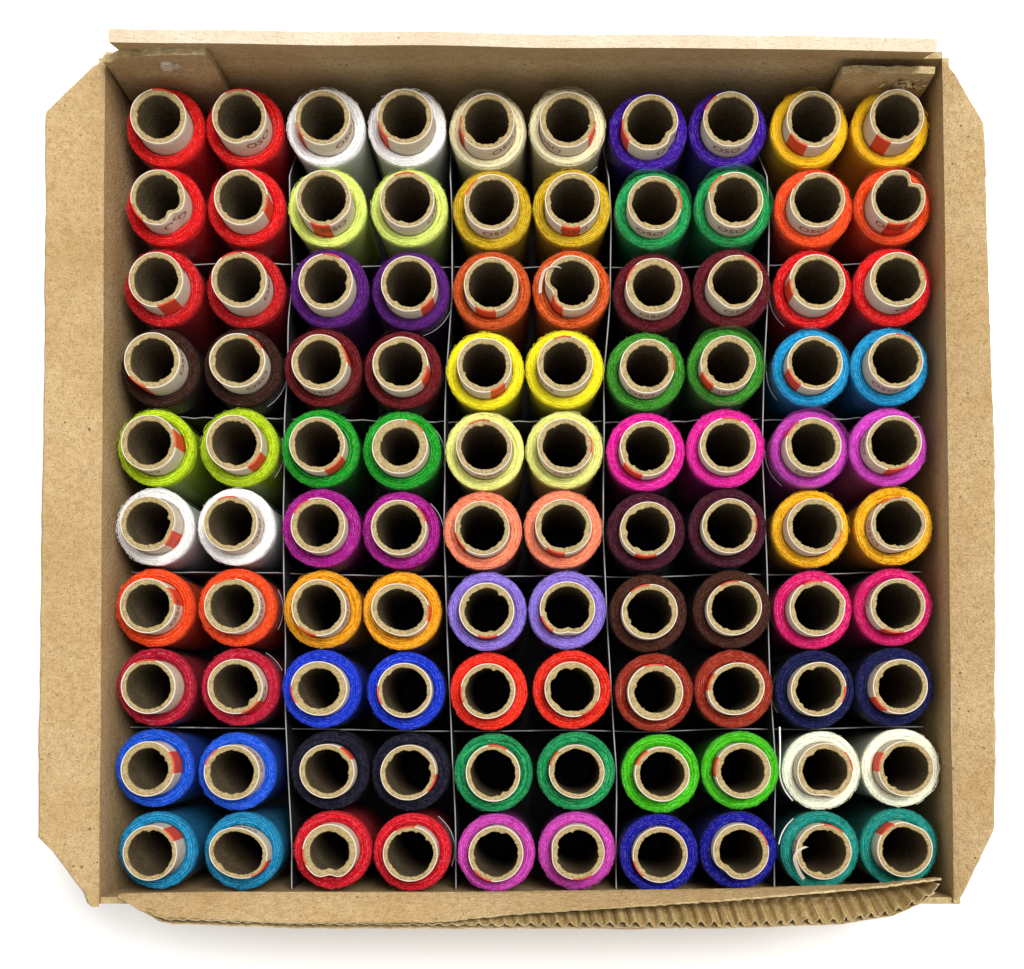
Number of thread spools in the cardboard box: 100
